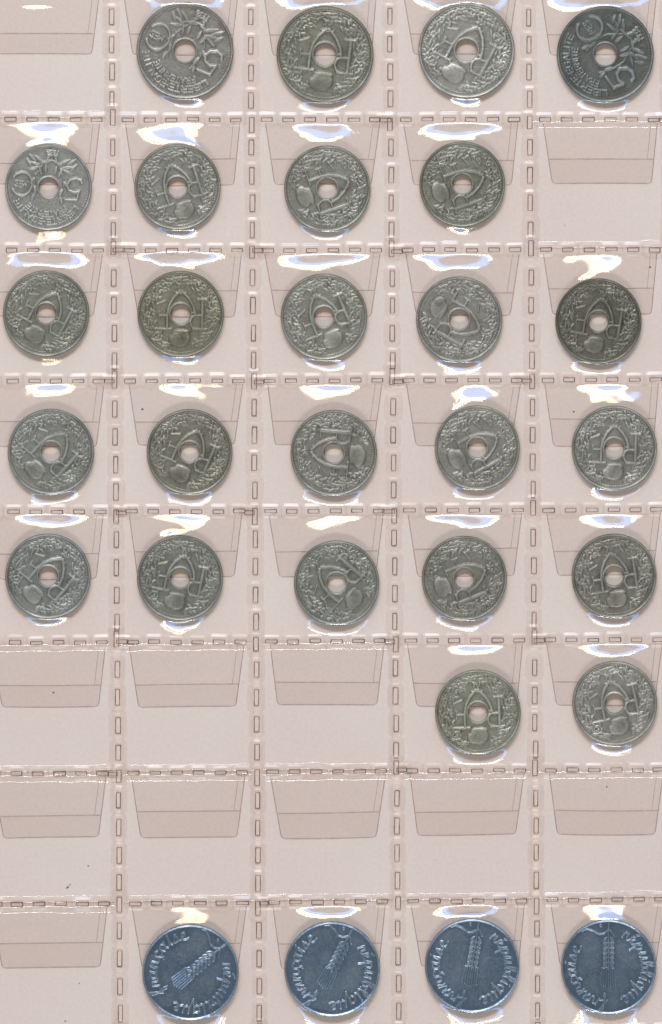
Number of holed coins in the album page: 25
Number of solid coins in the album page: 4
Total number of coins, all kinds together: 29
